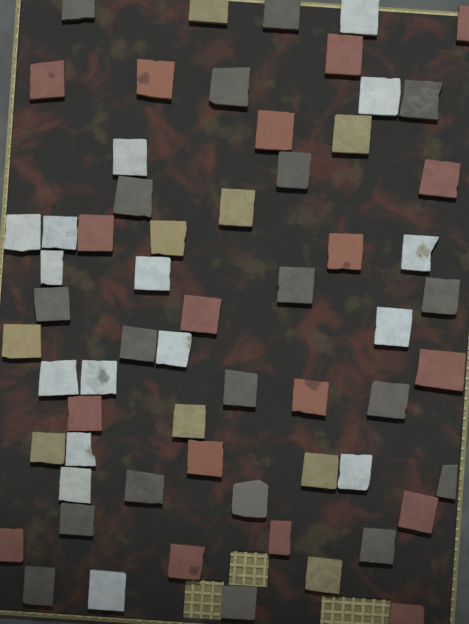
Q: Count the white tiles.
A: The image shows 16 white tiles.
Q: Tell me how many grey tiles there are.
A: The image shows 19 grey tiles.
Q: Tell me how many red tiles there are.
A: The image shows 18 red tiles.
